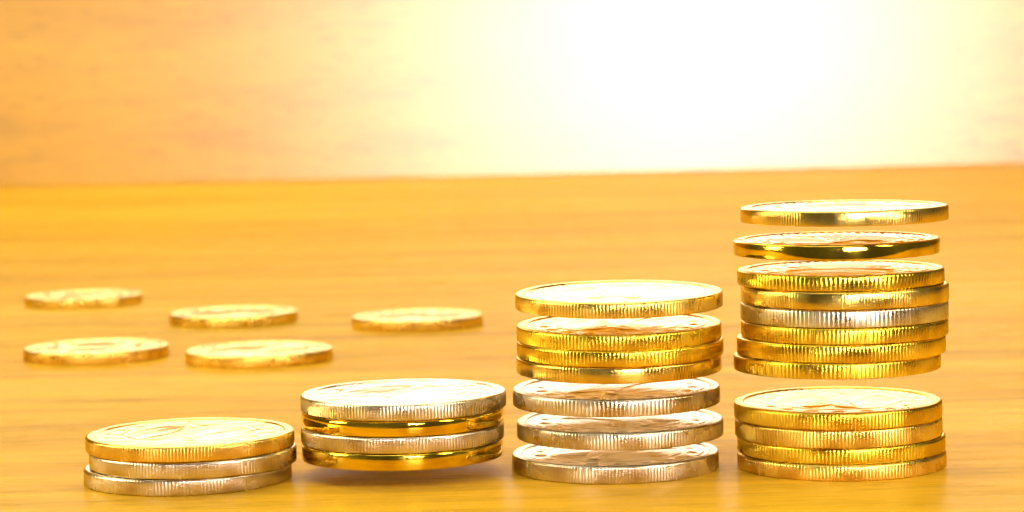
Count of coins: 31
